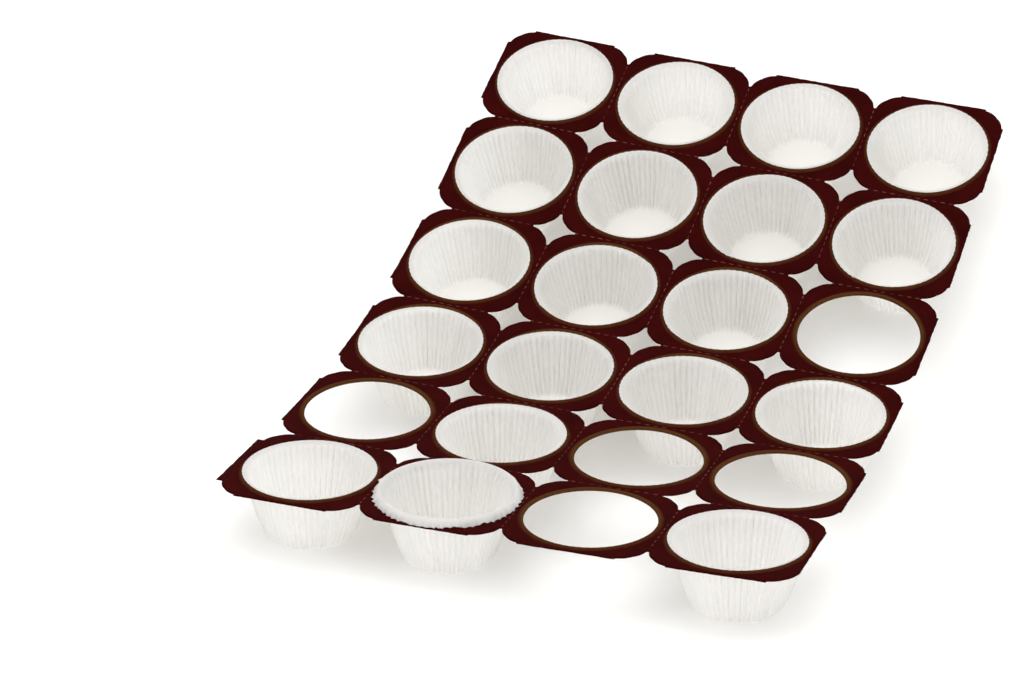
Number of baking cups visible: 19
